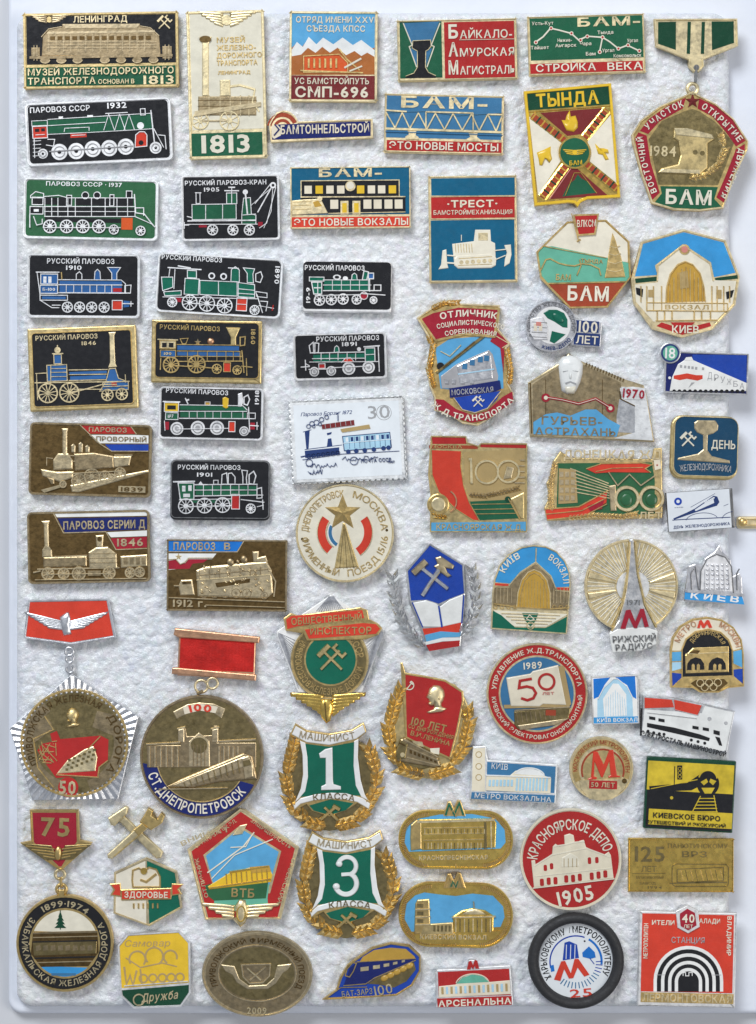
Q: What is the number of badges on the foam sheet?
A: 68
